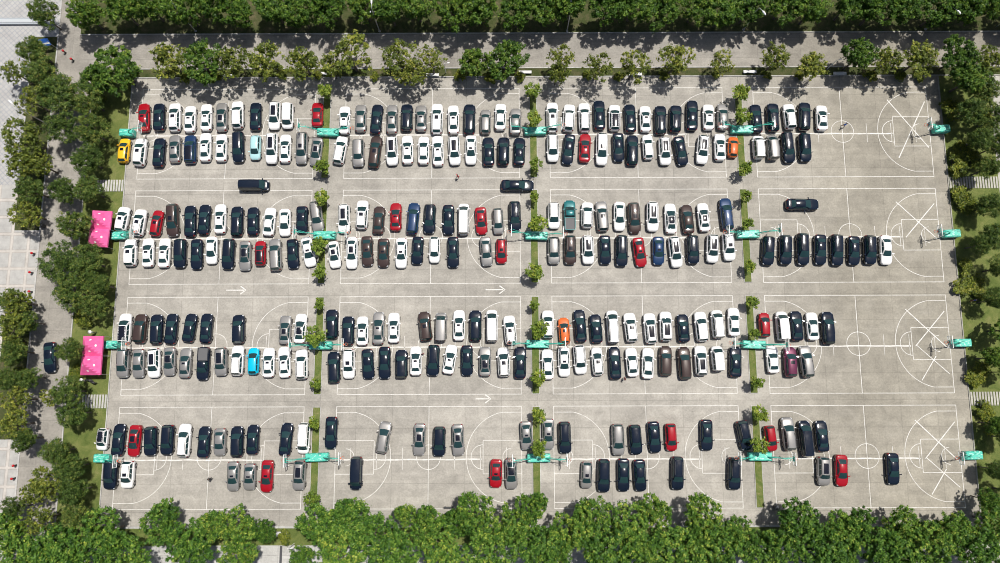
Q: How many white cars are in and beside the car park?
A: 104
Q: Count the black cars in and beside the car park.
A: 99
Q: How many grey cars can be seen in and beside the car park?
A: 43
